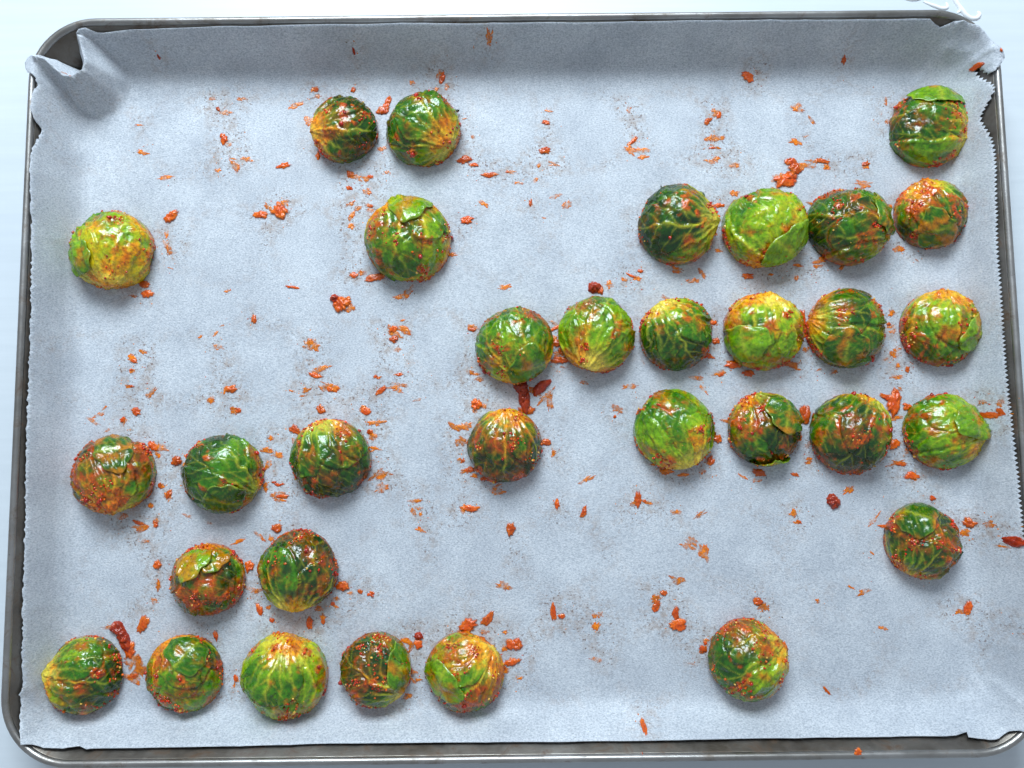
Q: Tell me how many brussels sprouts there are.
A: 32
